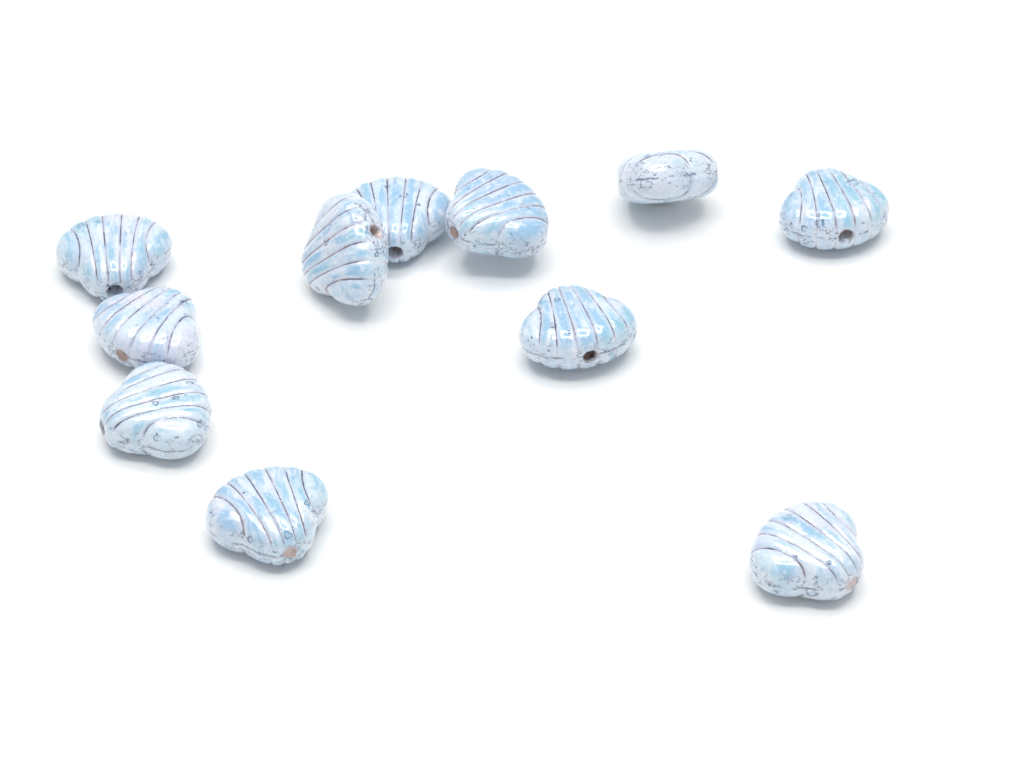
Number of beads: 11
